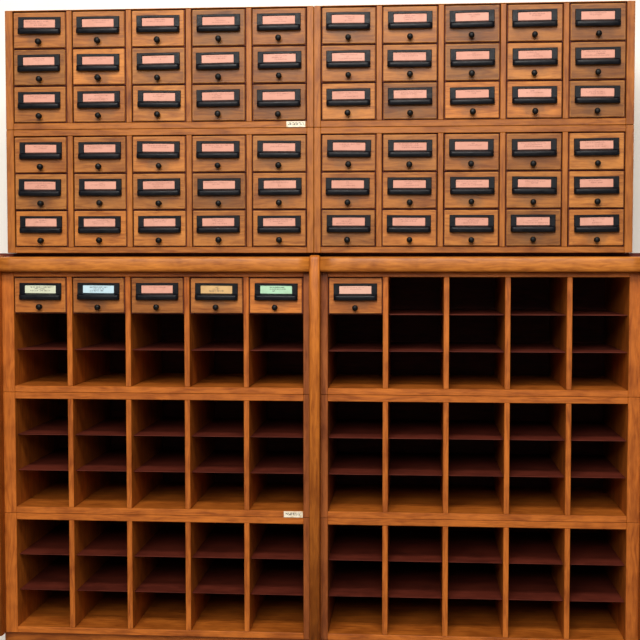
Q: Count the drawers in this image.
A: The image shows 66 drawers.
